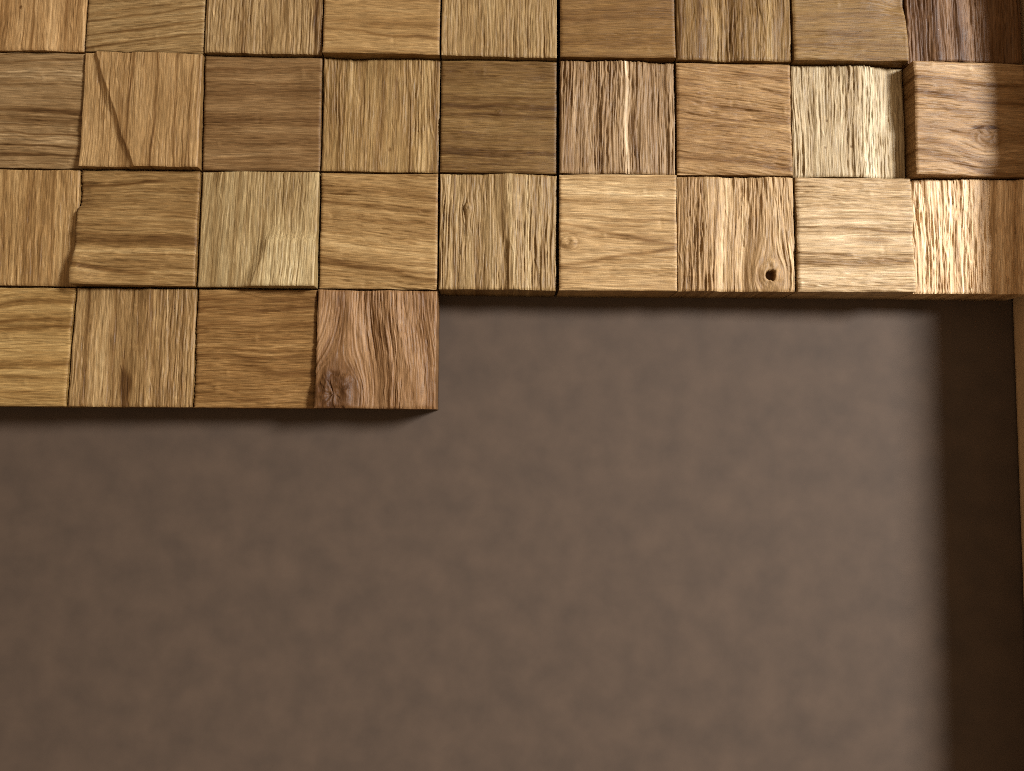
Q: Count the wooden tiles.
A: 31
